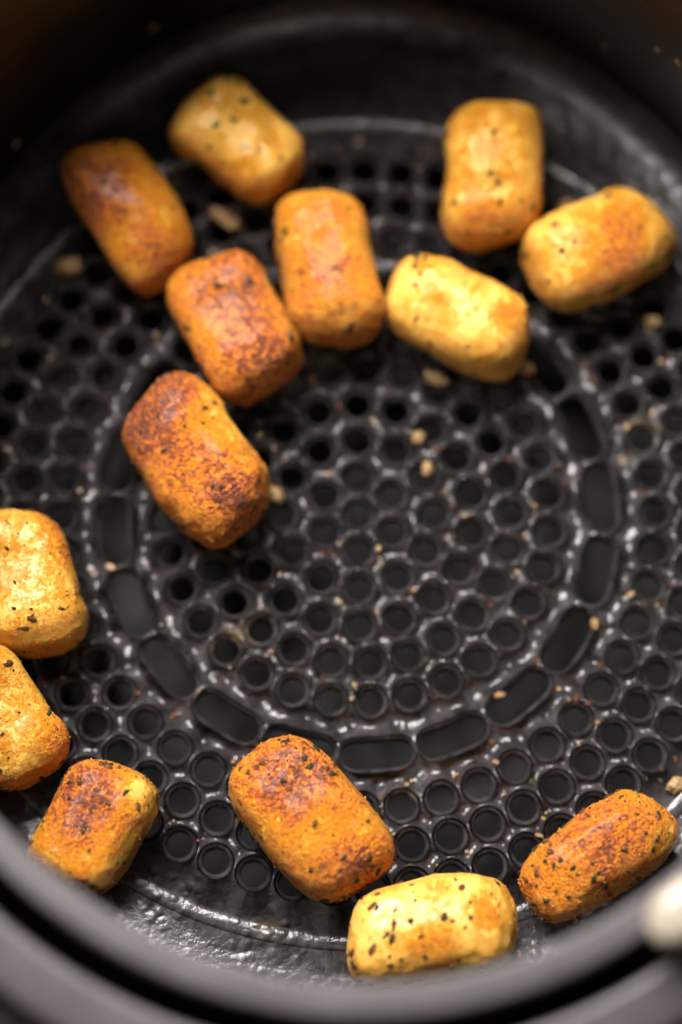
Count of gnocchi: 14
